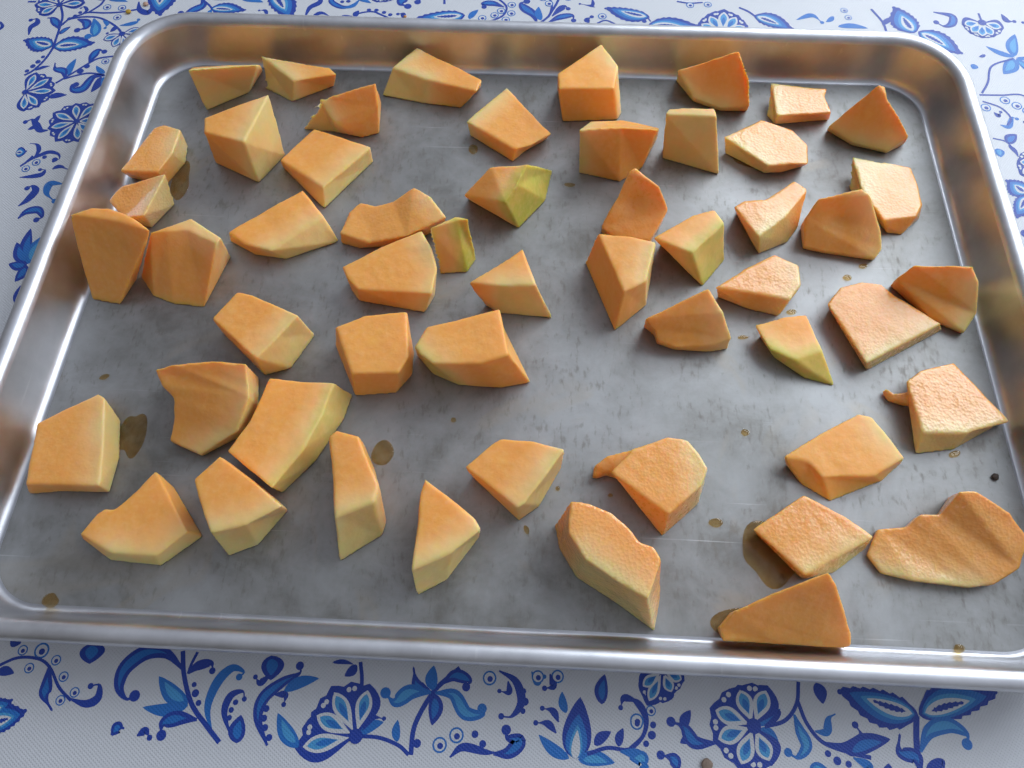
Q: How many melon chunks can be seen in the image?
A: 53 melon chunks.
